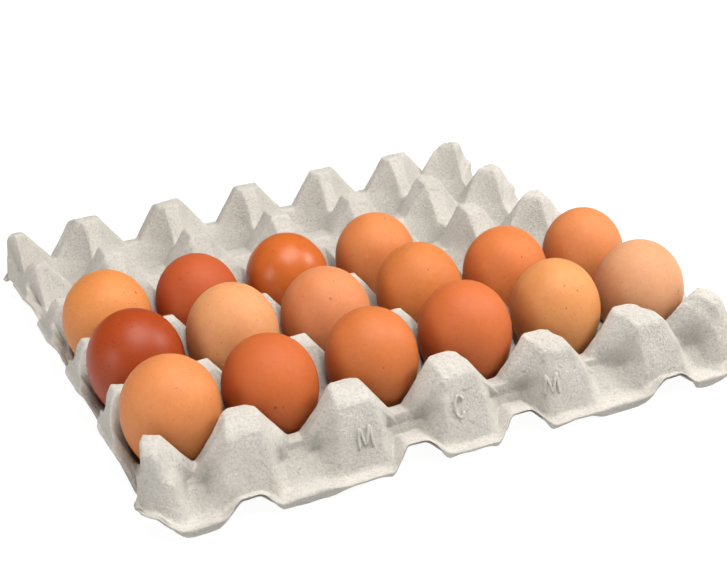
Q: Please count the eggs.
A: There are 16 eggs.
